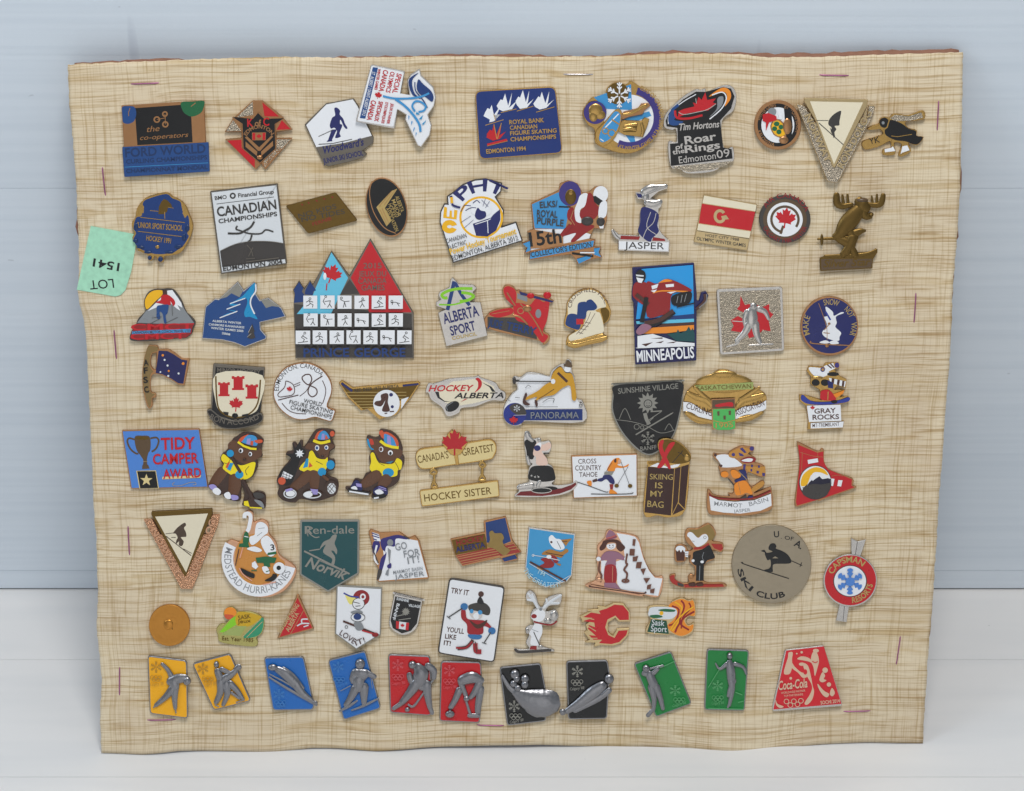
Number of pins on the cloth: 78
